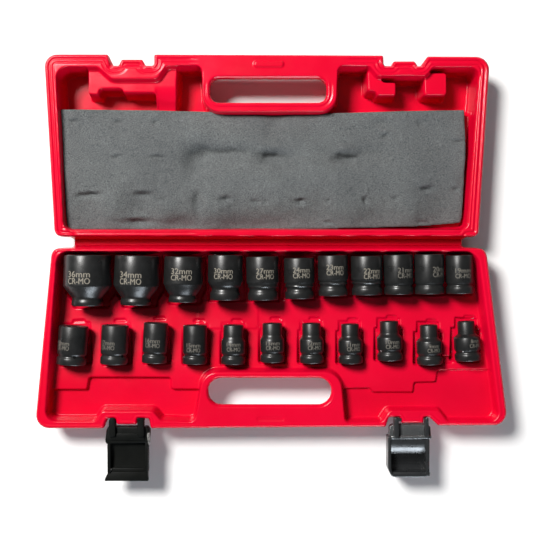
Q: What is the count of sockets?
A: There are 22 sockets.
